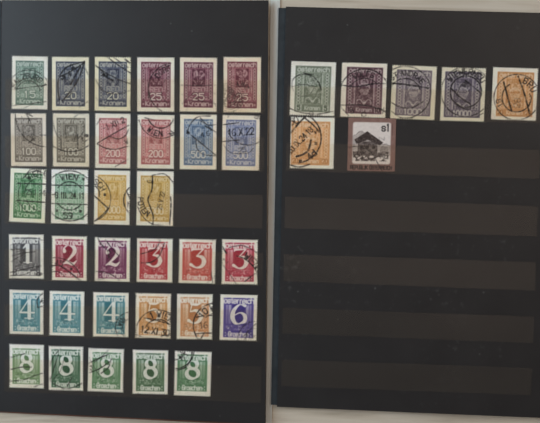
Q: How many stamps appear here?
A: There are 40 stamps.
